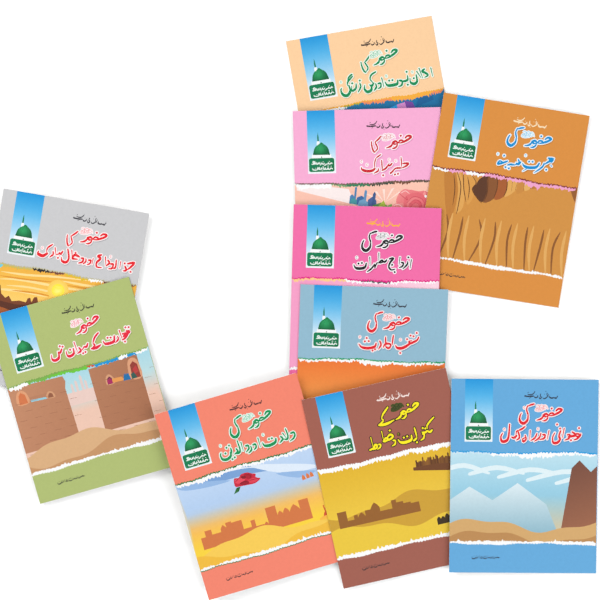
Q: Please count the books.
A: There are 10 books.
